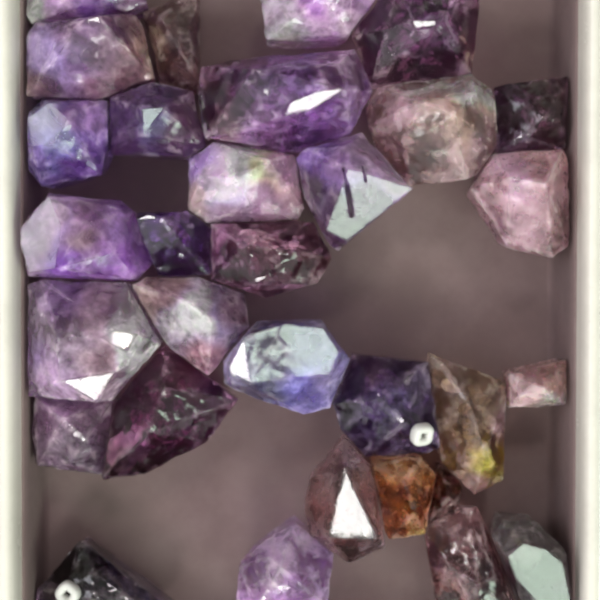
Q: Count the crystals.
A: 31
